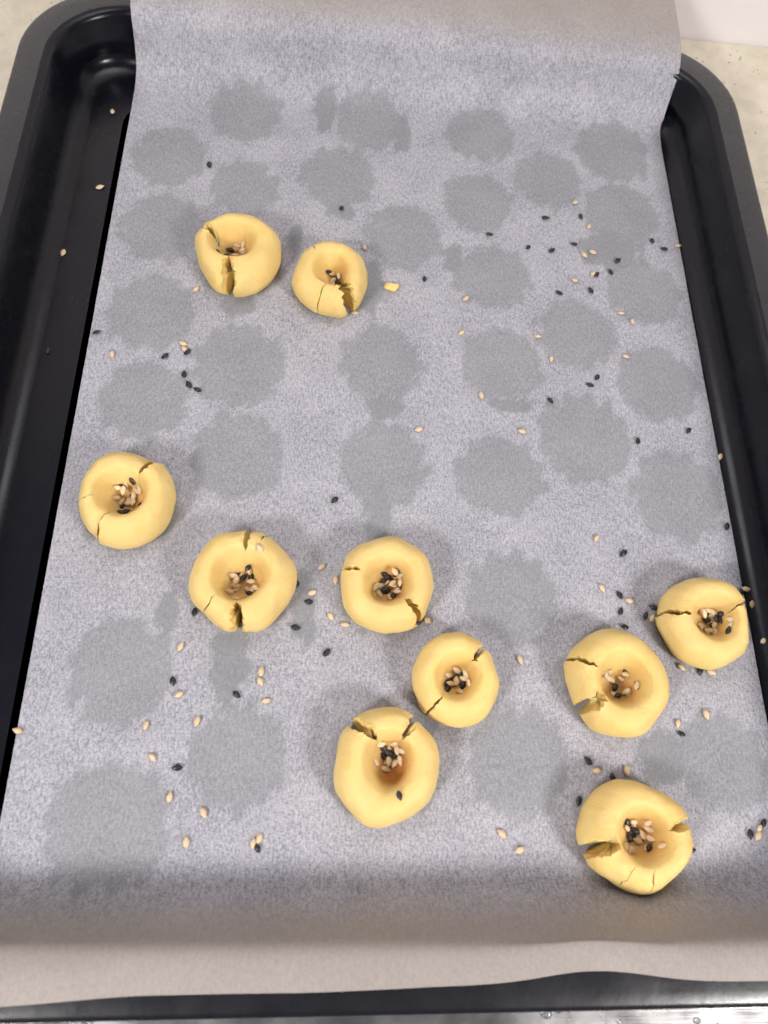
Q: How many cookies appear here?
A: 10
